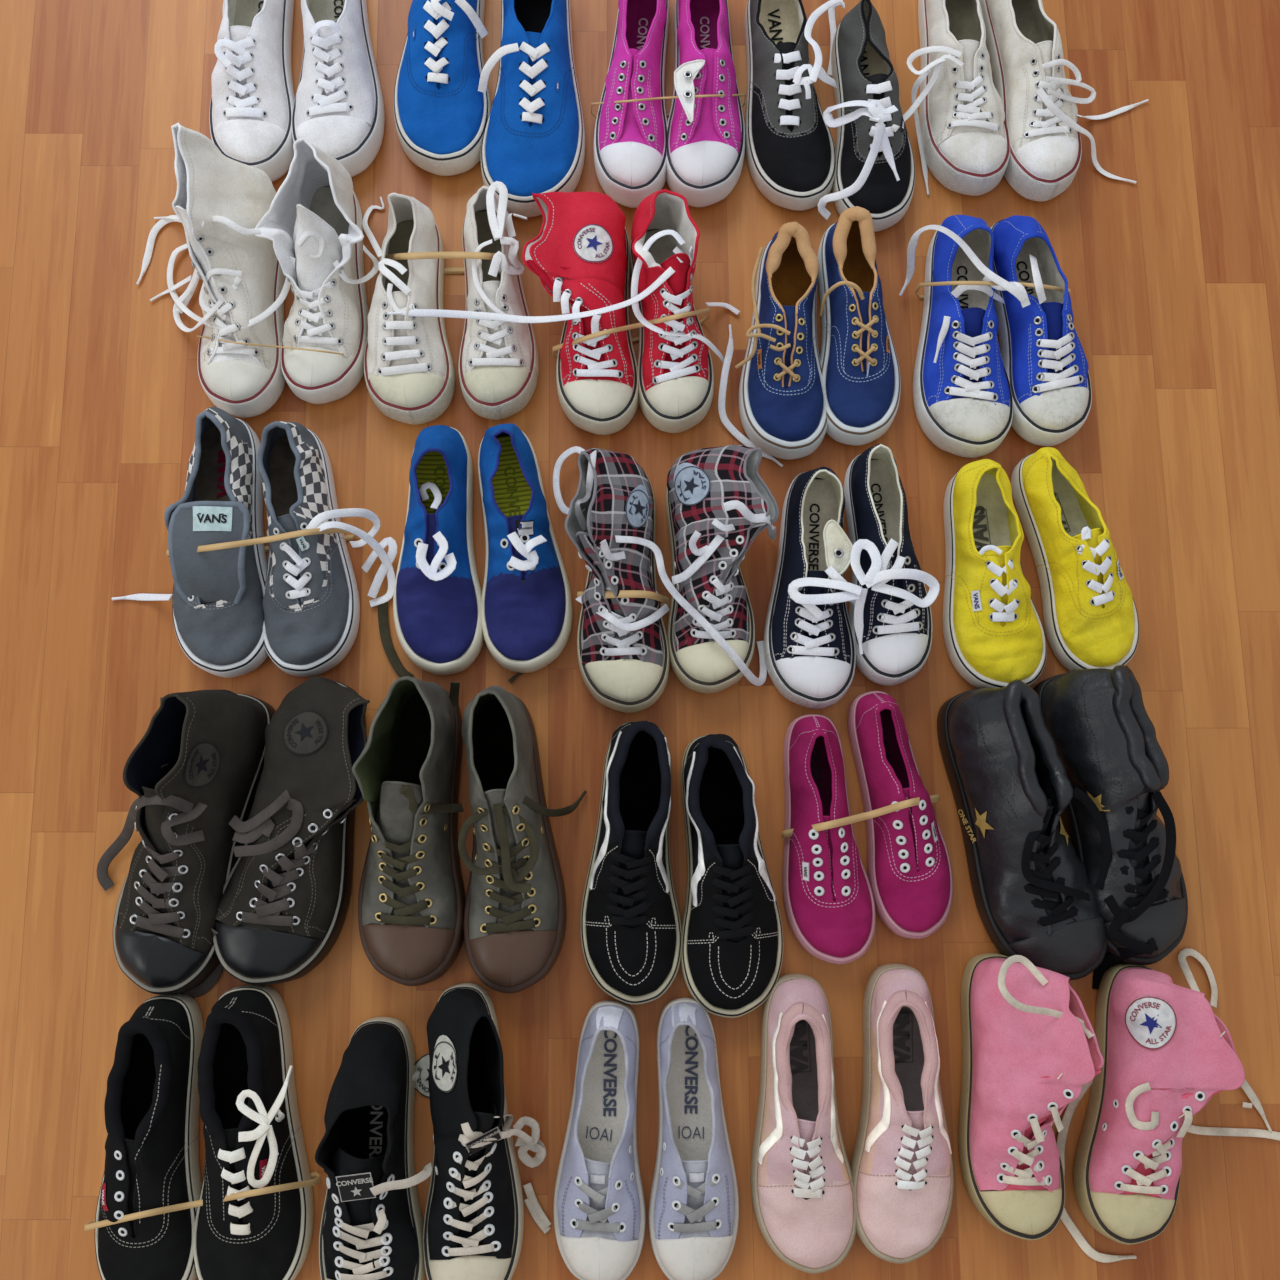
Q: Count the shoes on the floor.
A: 50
